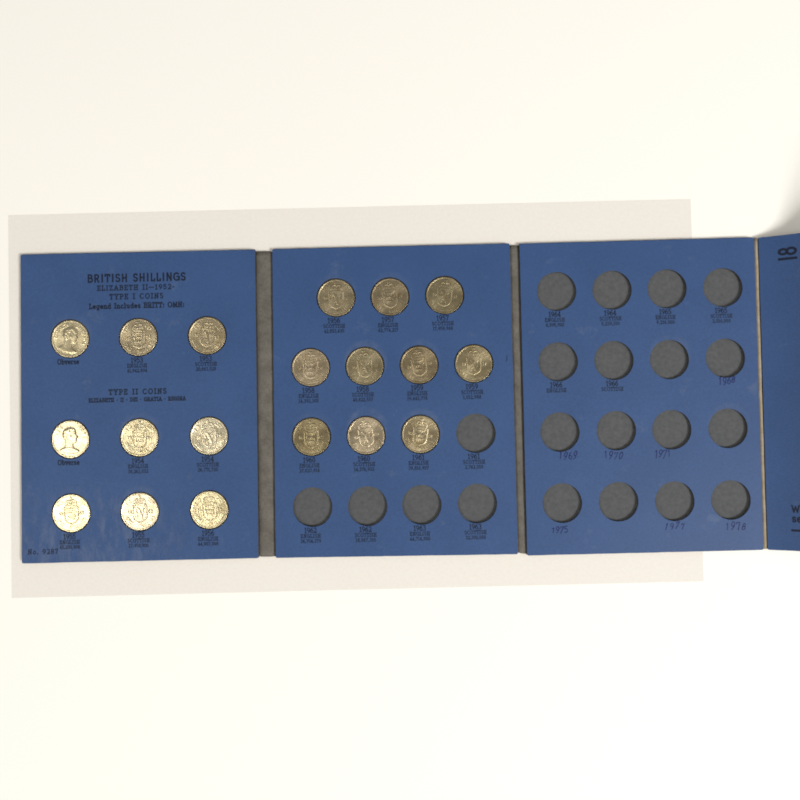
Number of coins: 19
